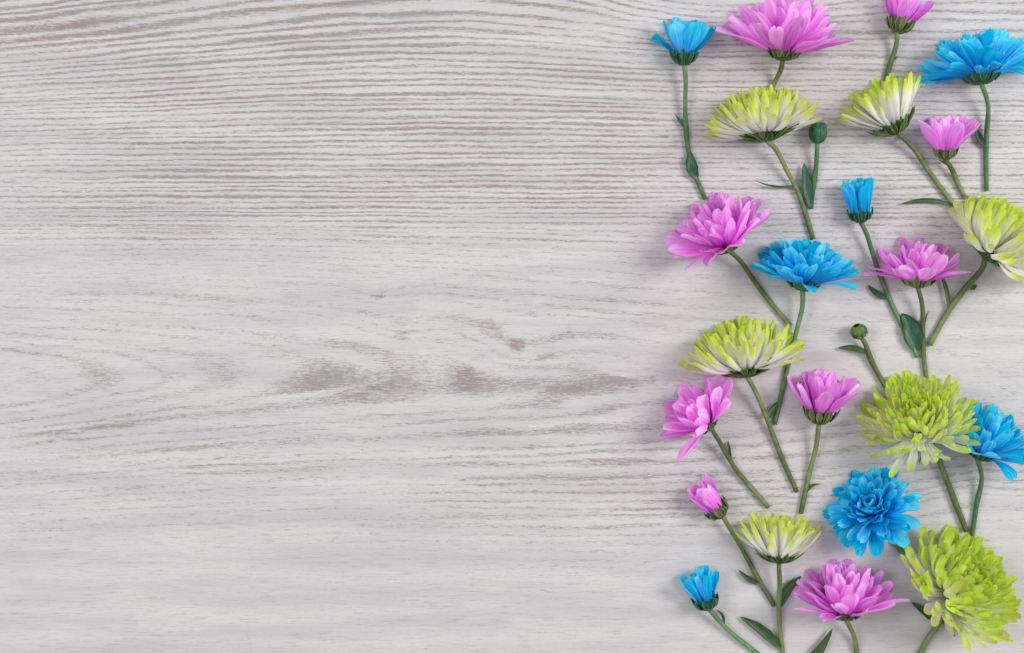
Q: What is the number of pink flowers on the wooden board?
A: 9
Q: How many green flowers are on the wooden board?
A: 7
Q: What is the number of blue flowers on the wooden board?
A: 7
